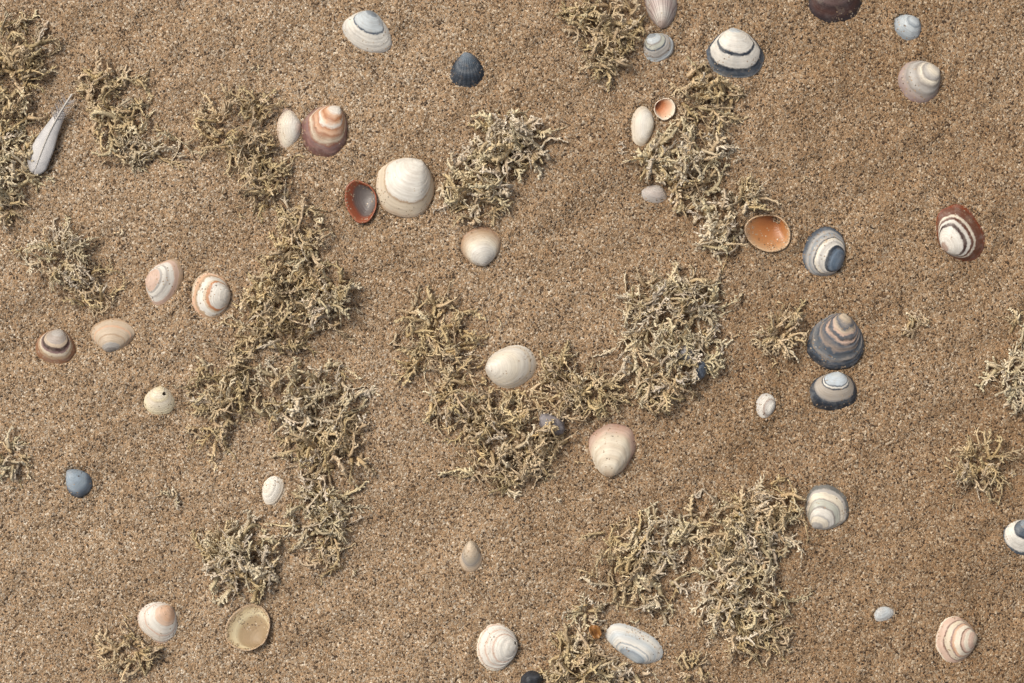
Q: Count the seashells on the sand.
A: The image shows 40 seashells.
